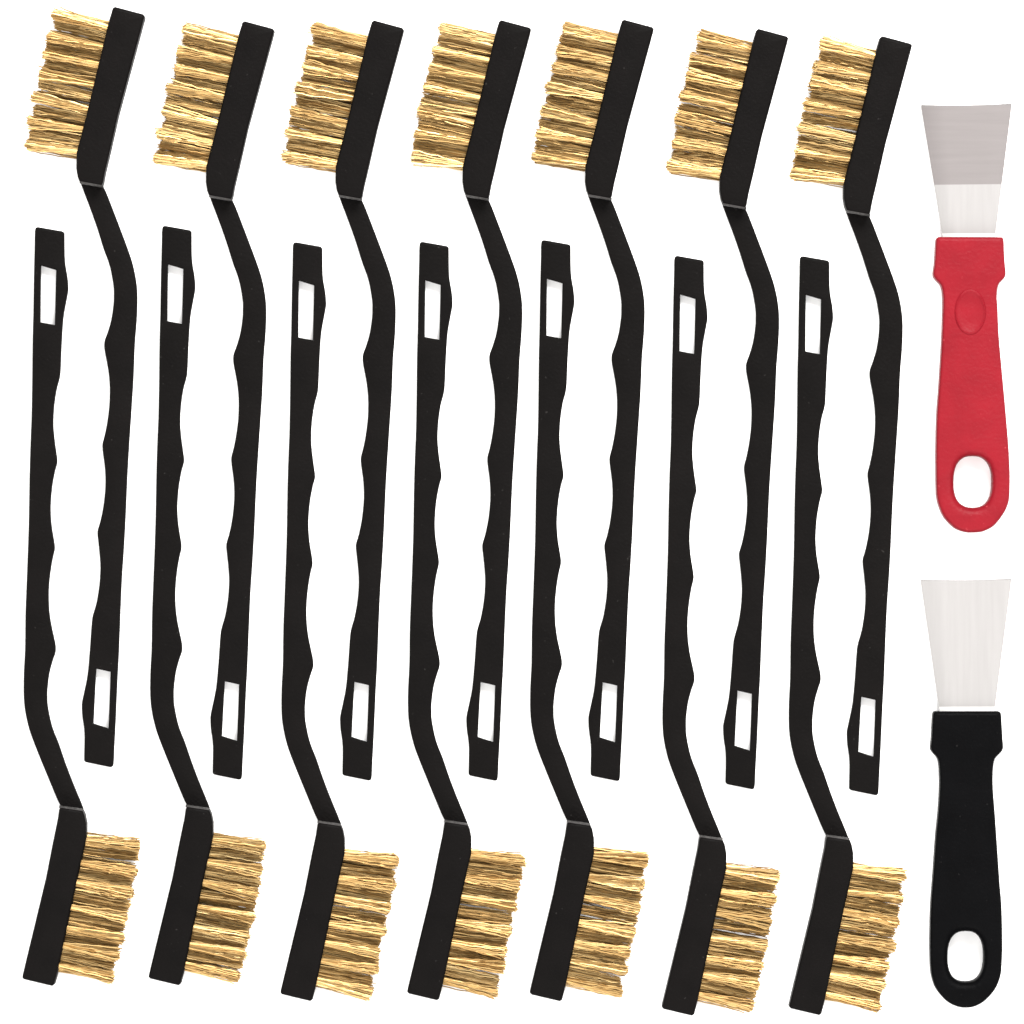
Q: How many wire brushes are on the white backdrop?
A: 14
